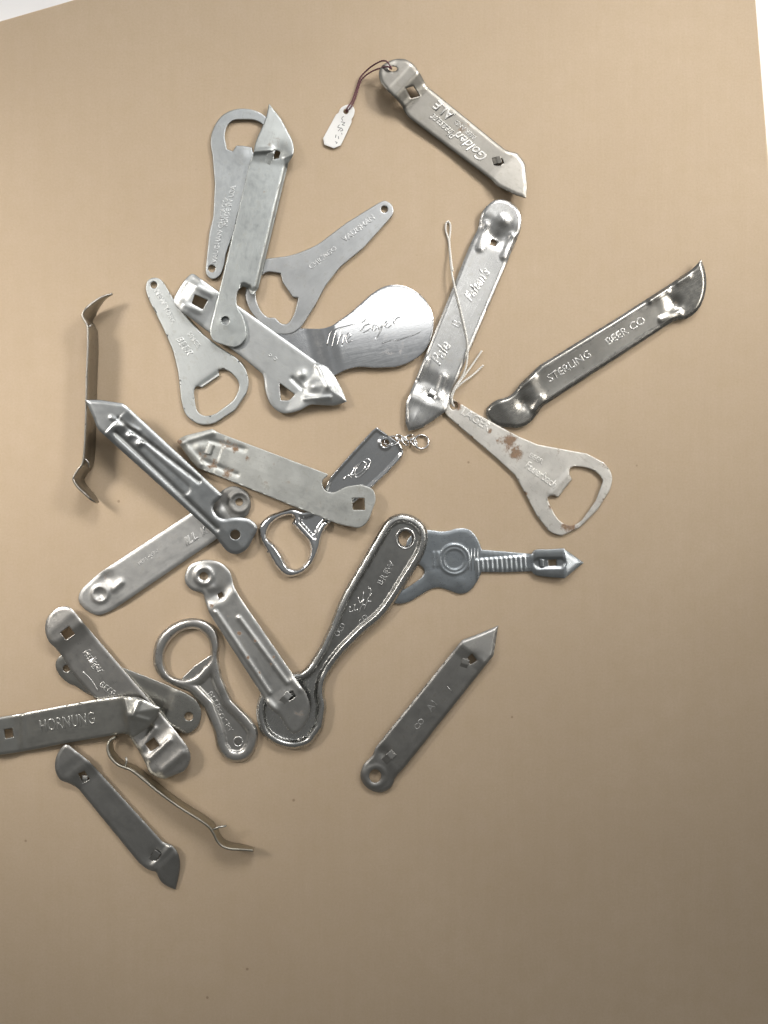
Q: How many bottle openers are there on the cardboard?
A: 25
